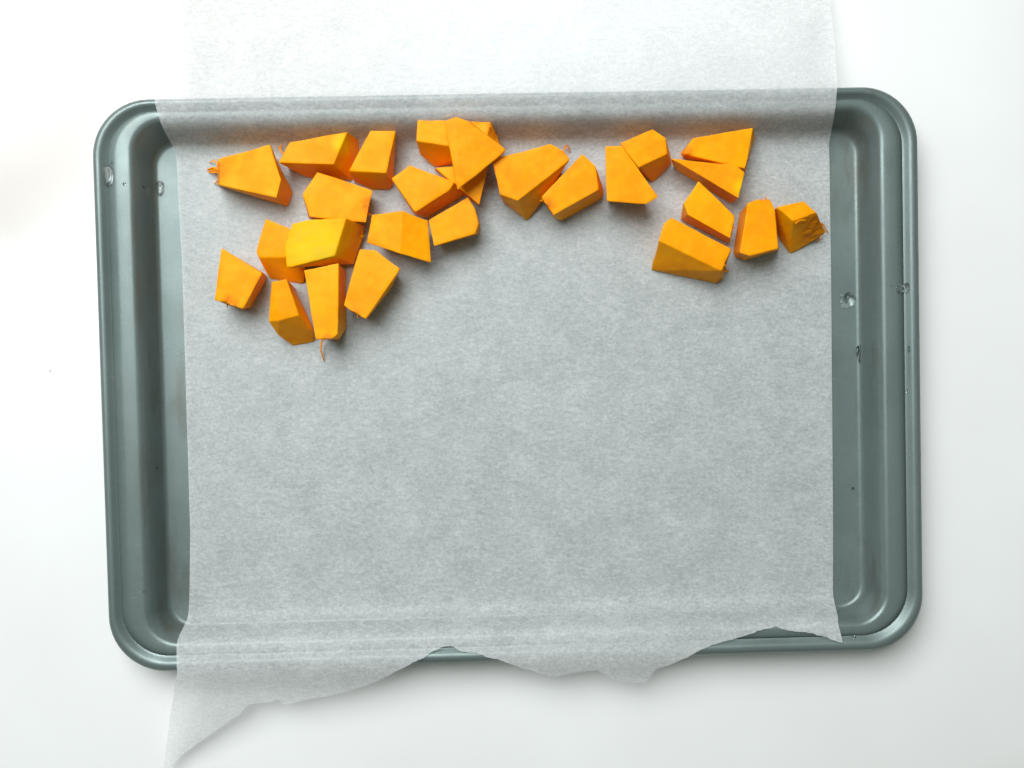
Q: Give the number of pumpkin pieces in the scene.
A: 26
